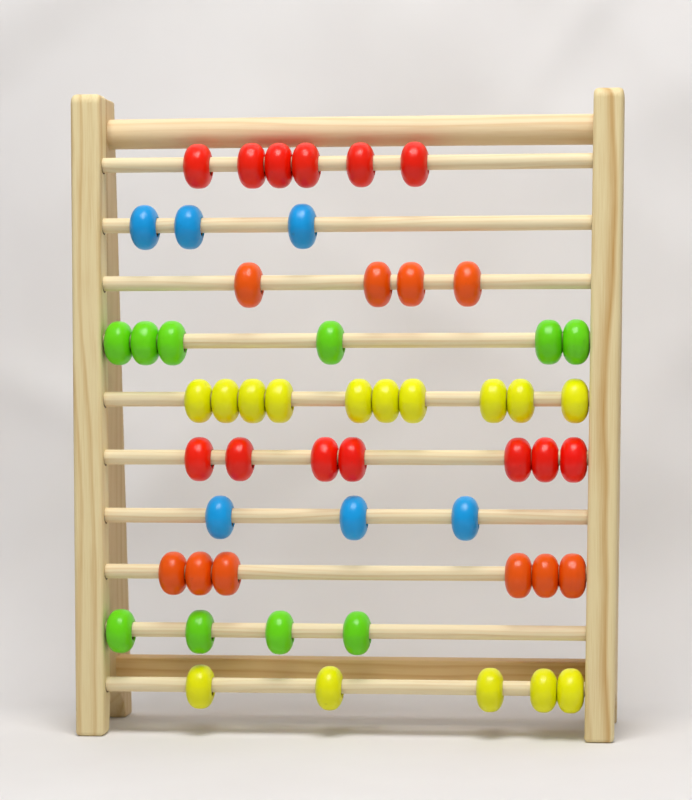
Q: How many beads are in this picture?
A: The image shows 54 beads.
